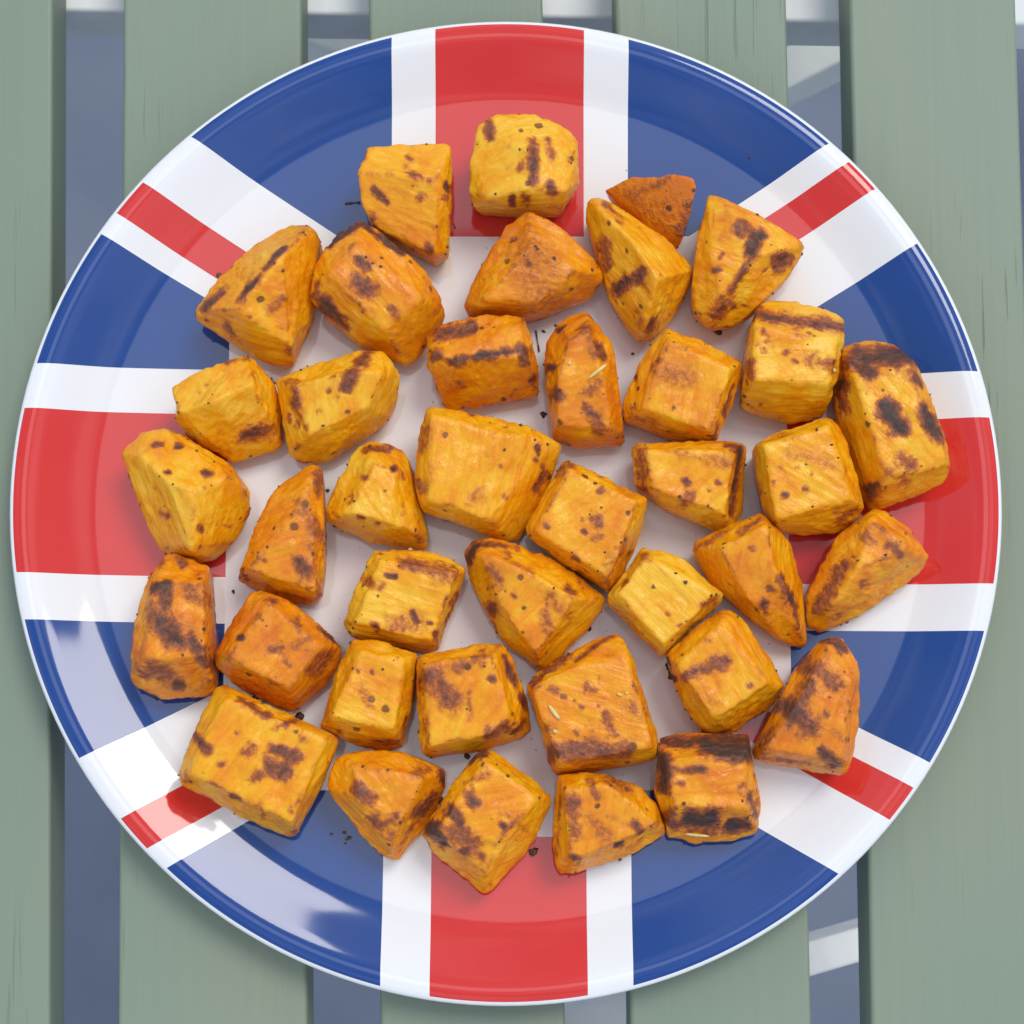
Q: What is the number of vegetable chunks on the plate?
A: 39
